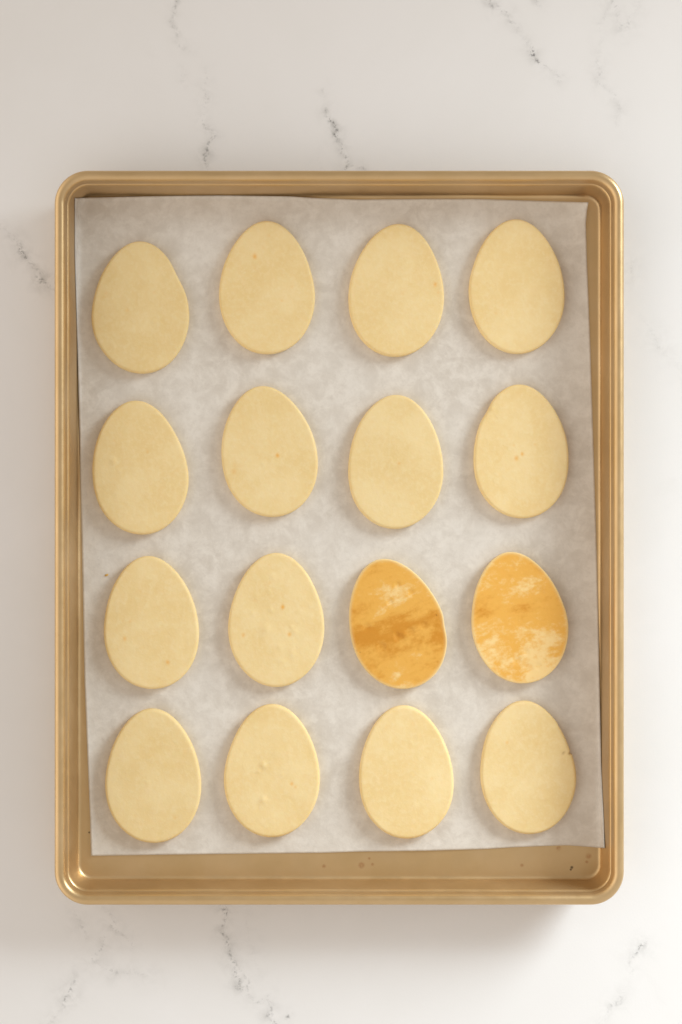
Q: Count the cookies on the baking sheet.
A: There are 16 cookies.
